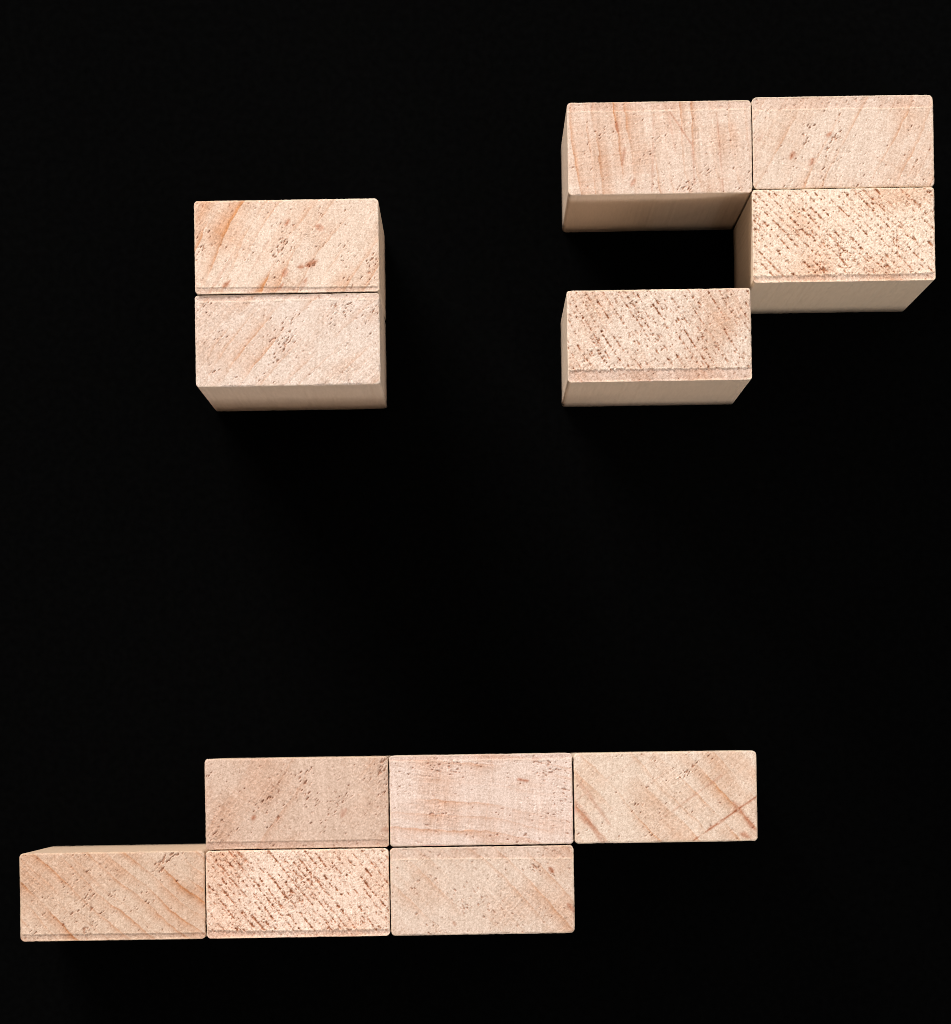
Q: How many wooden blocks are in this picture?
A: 12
